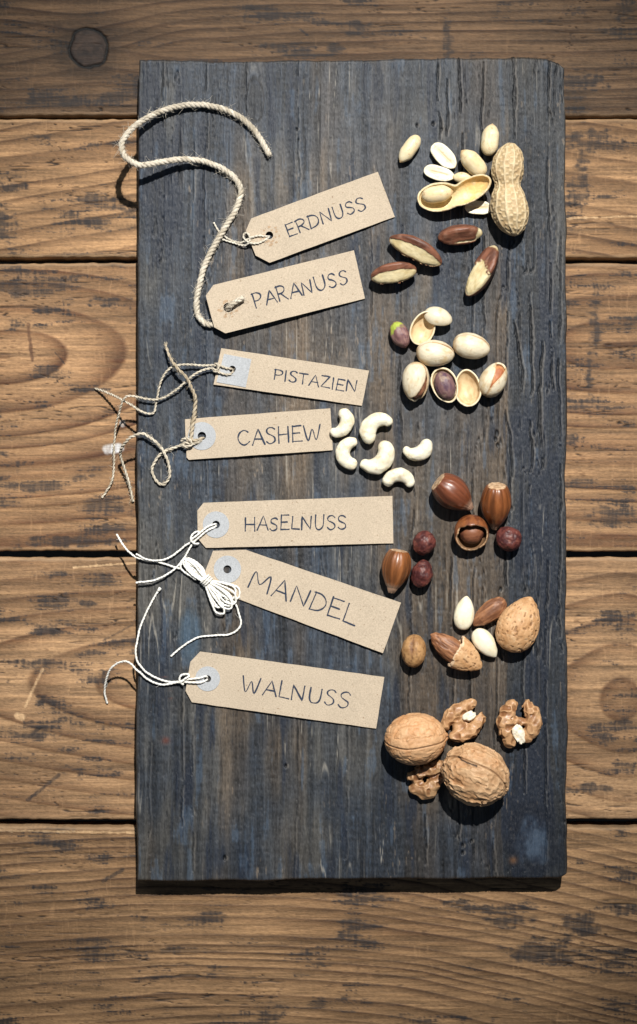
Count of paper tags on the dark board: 7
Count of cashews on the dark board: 6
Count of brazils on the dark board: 4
